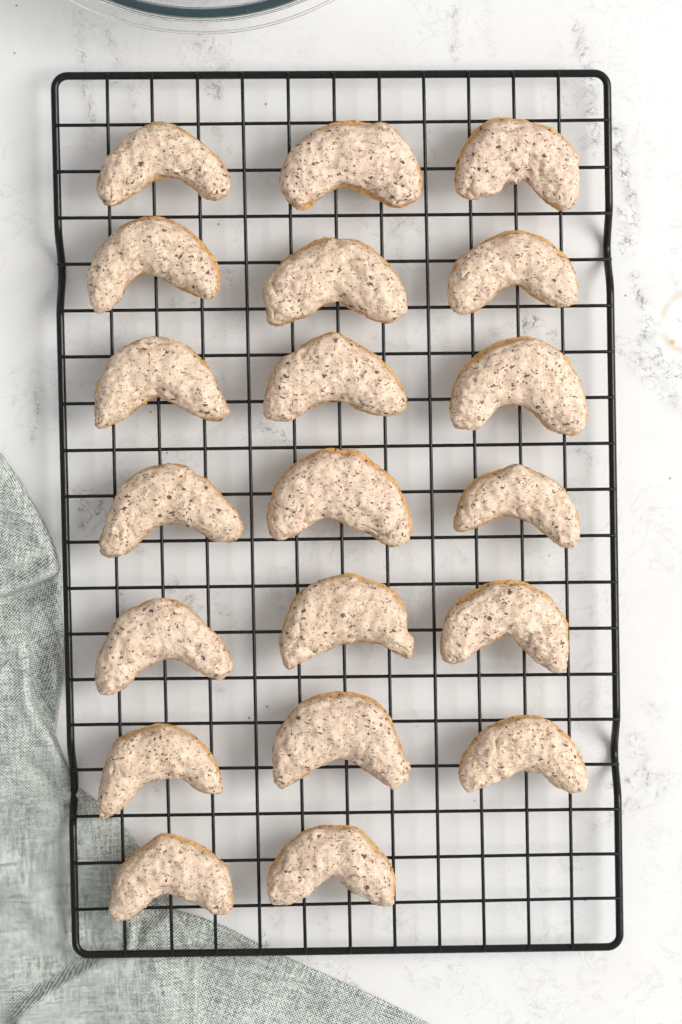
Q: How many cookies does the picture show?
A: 20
